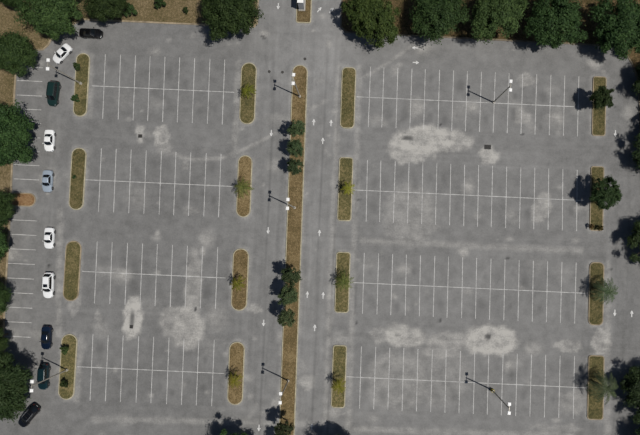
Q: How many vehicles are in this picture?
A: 10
